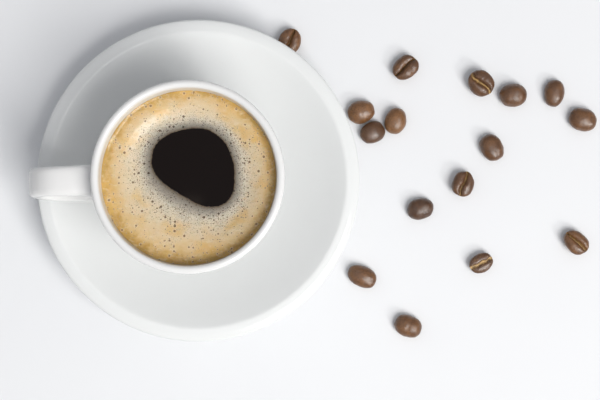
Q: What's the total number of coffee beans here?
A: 16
